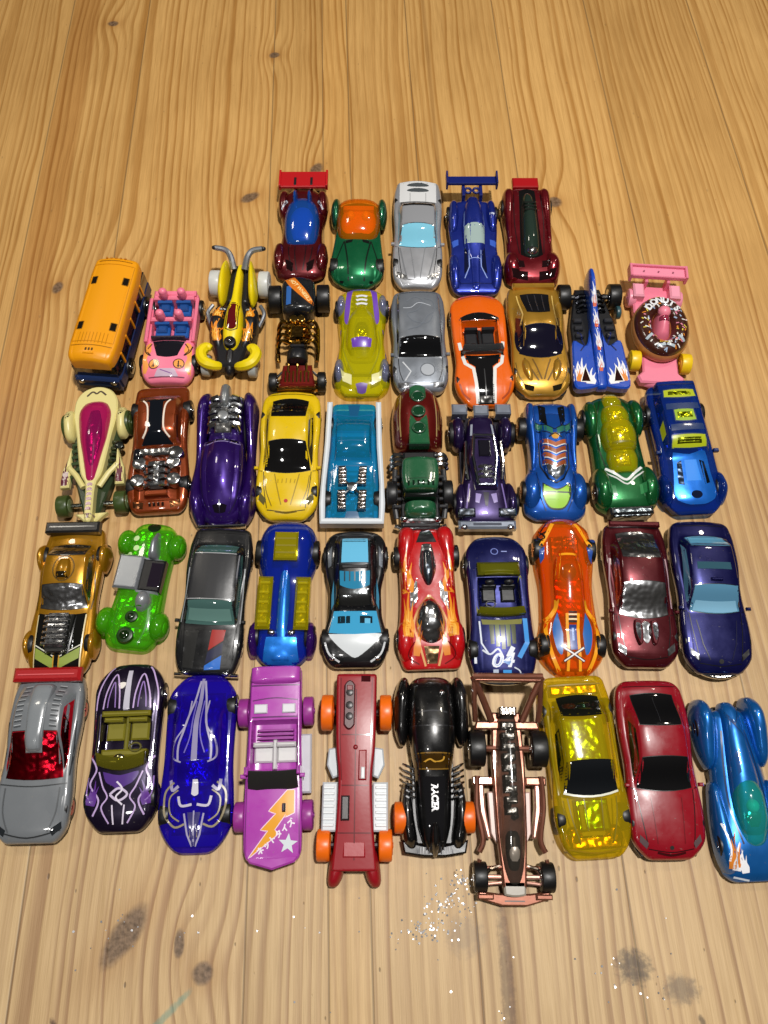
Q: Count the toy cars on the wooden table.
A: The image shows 45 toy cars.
